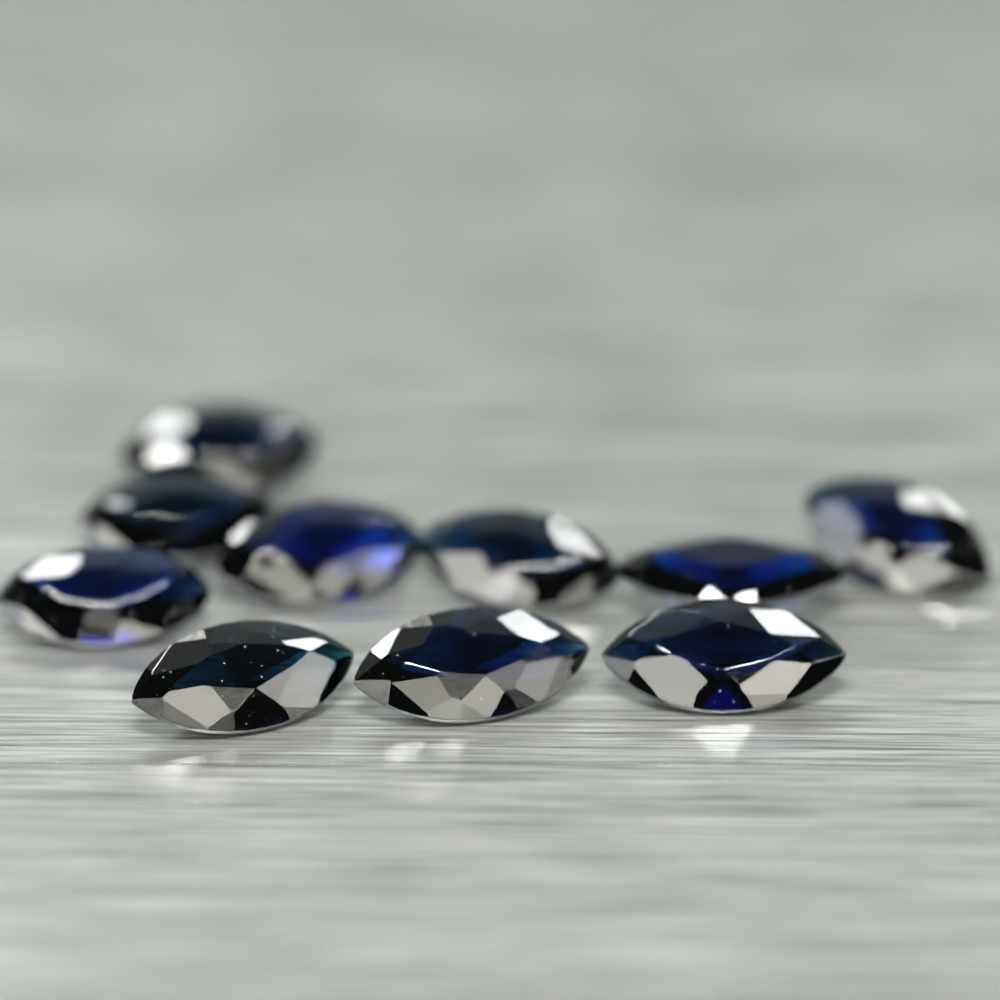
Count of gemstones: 10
